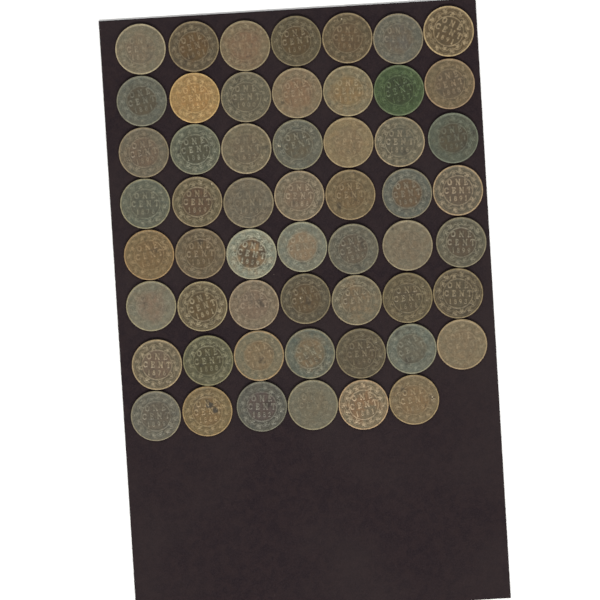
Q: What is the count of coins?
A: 55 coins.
